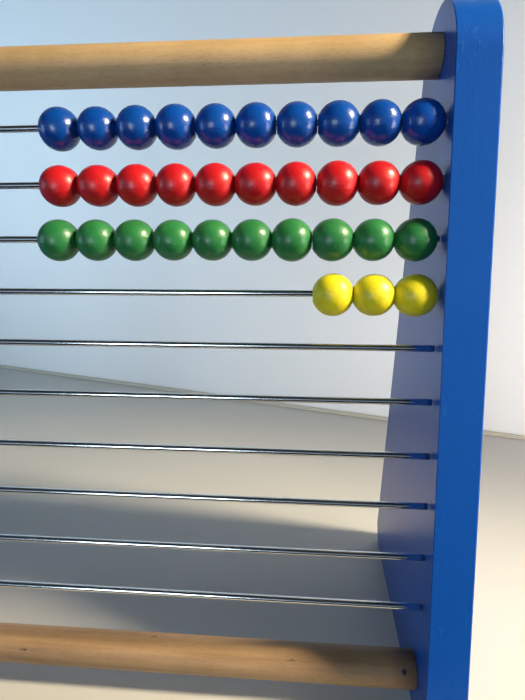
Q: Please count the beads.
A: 33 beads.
